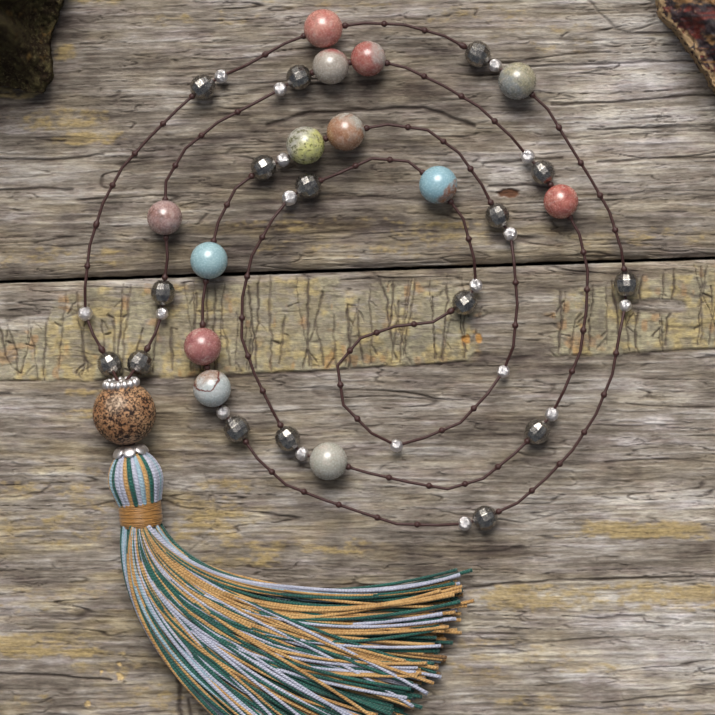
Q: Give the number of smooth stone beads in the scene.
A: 13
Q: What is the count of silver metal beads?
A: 17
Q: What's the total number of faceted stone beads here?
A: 16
